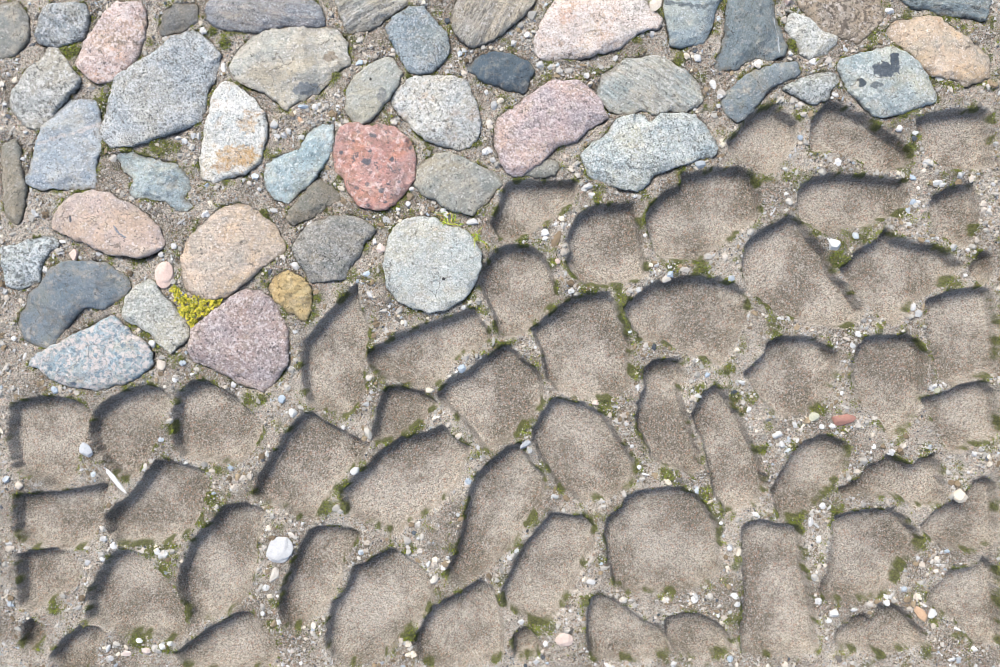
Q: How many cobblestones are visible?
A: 46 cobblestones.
